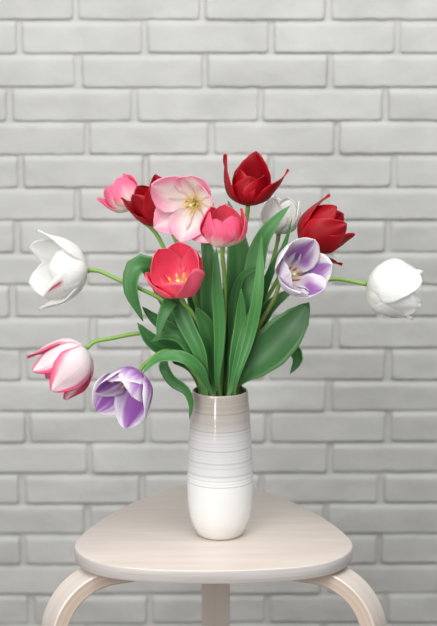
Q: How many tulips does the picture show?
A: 13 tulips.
